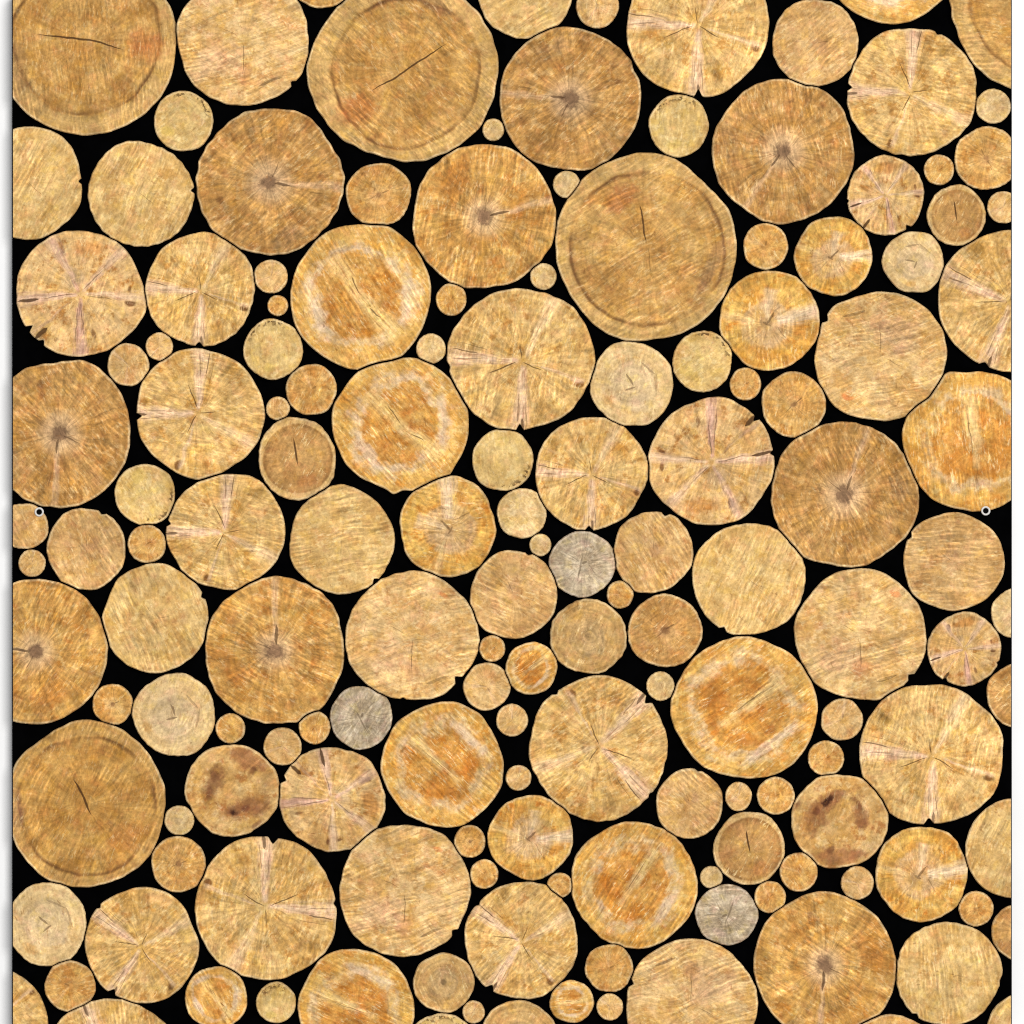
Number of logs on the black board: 153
